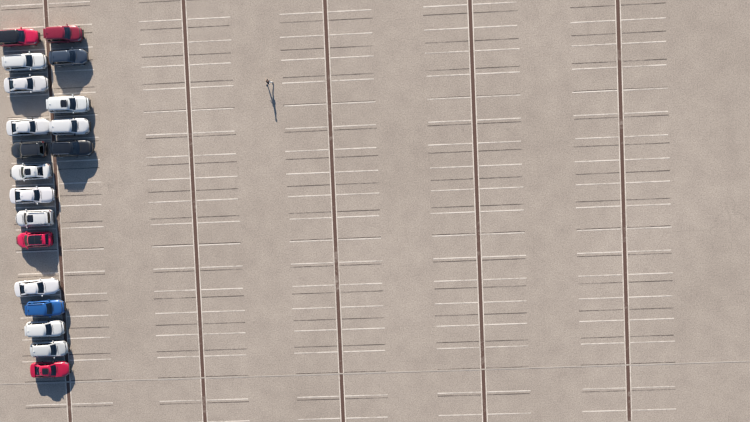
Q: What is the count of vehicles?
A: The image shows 19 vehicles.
